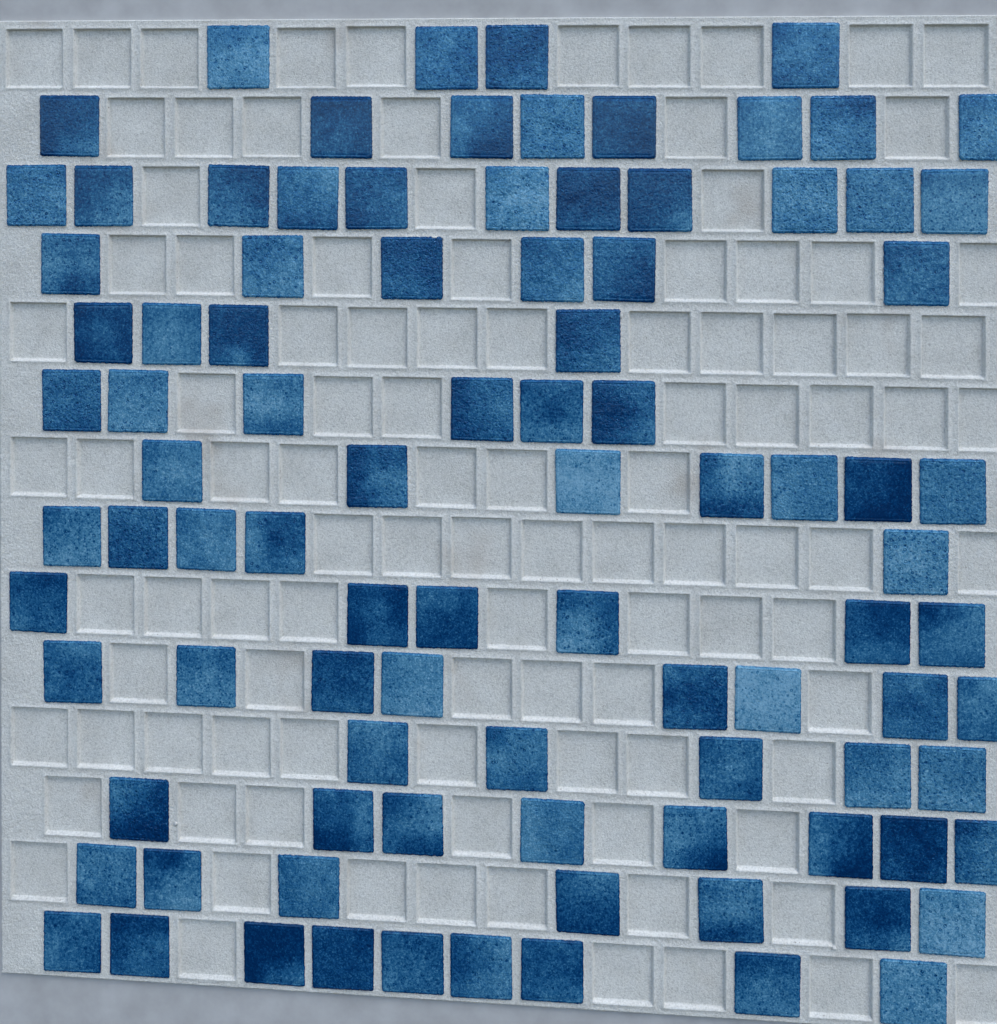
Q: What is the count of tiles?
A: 94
